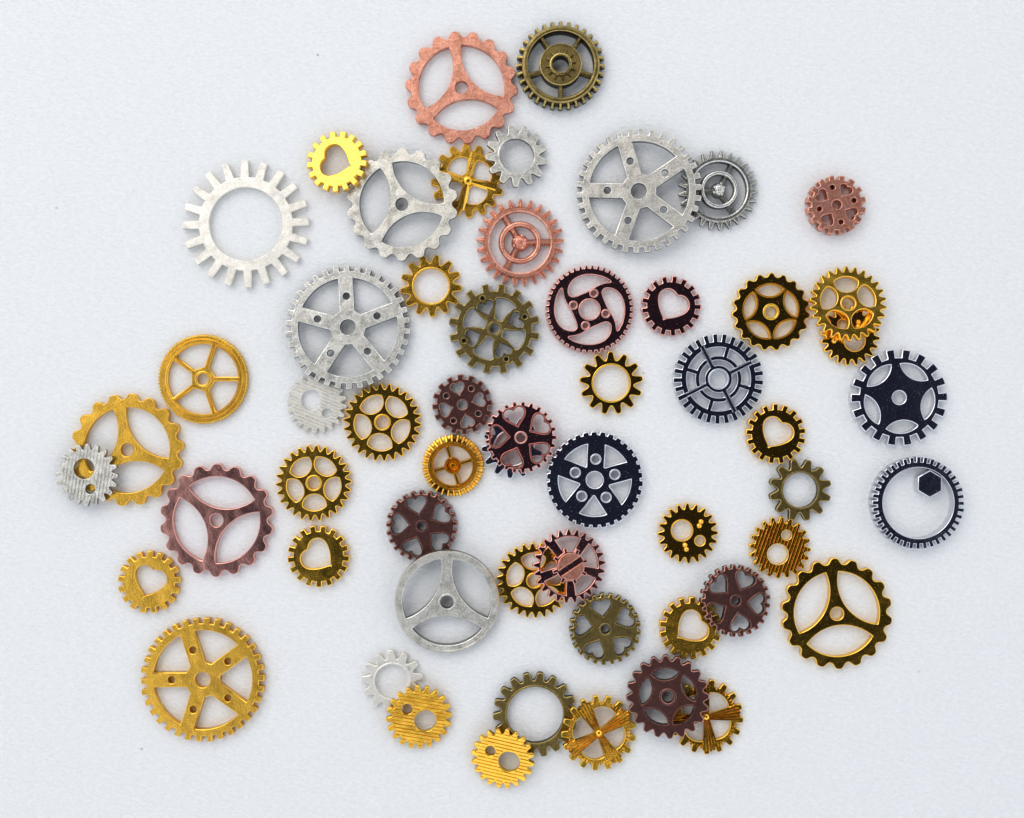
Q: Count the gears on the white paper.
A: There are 57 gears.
